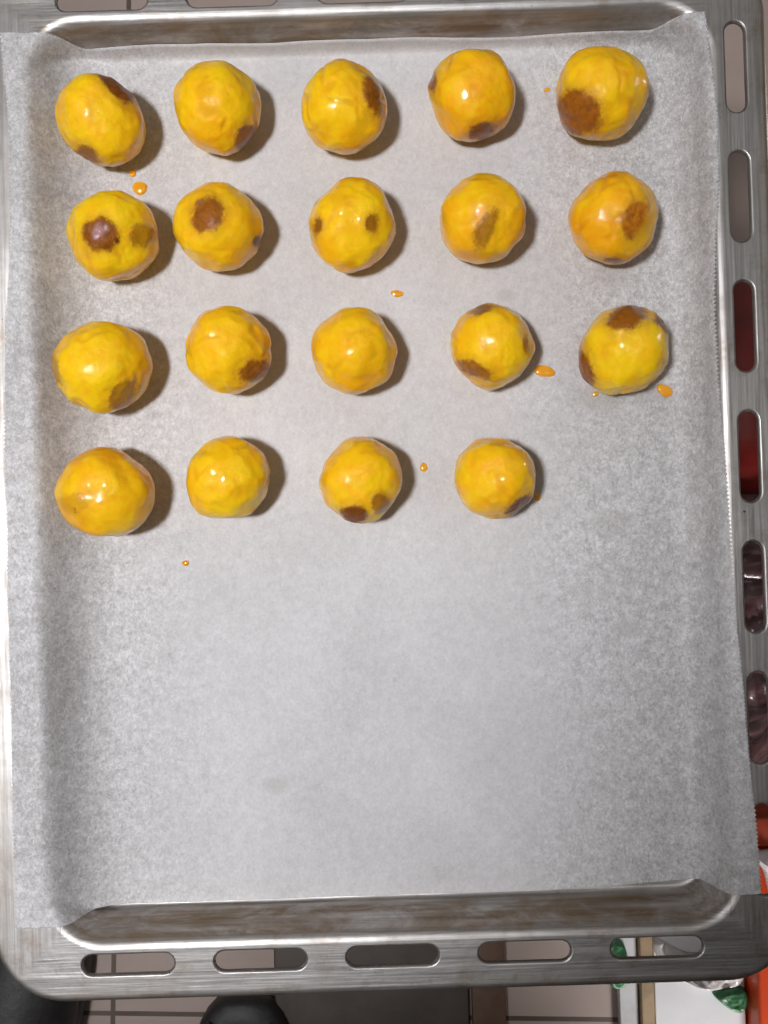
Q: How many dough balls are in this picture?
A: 19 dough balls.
